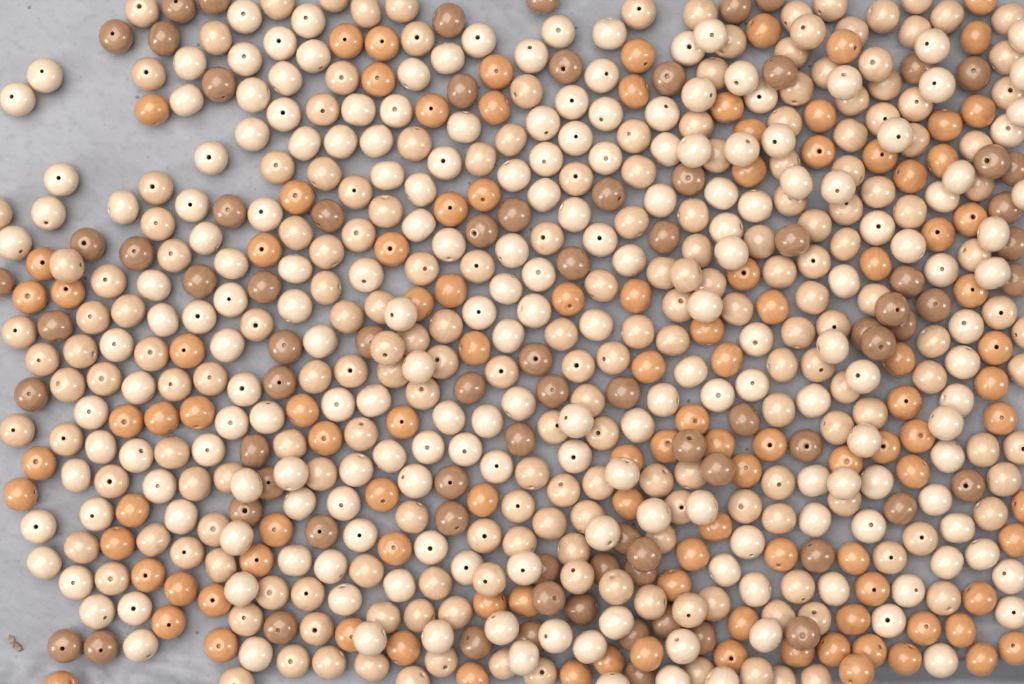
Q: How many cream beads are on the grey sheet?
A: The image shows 200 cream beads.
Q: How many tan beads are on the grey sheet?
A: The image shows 200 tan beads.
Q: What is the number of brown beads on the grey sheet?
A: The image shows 80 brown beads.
